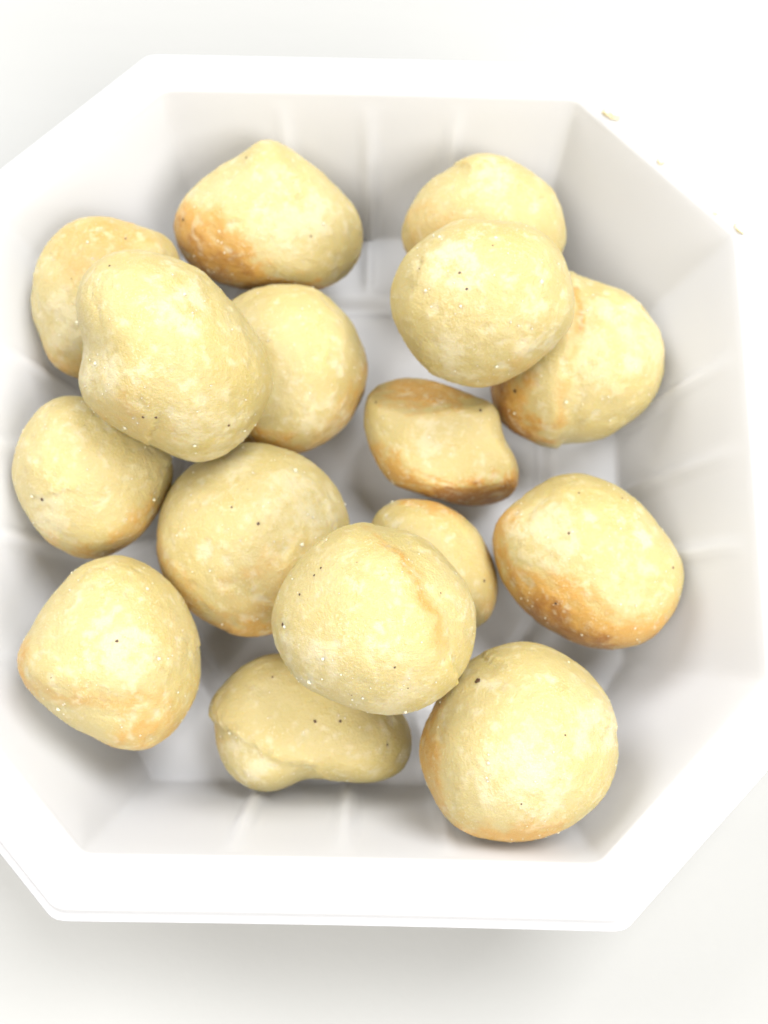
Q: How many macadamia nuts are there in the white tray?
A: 16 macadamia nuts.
